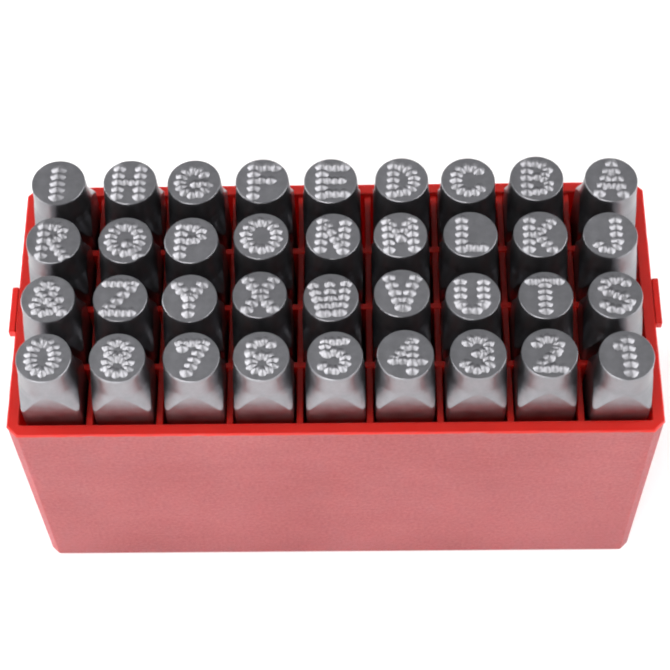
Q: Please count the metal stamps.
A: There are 36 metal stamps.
